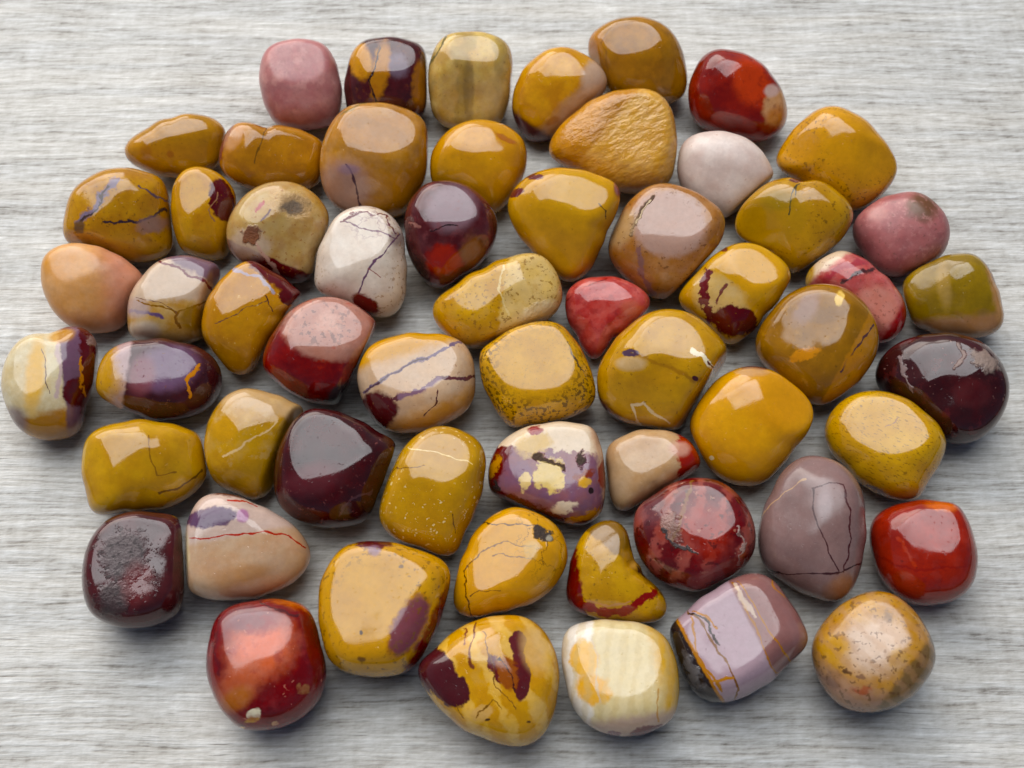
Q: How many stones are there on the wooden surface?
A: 59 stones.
